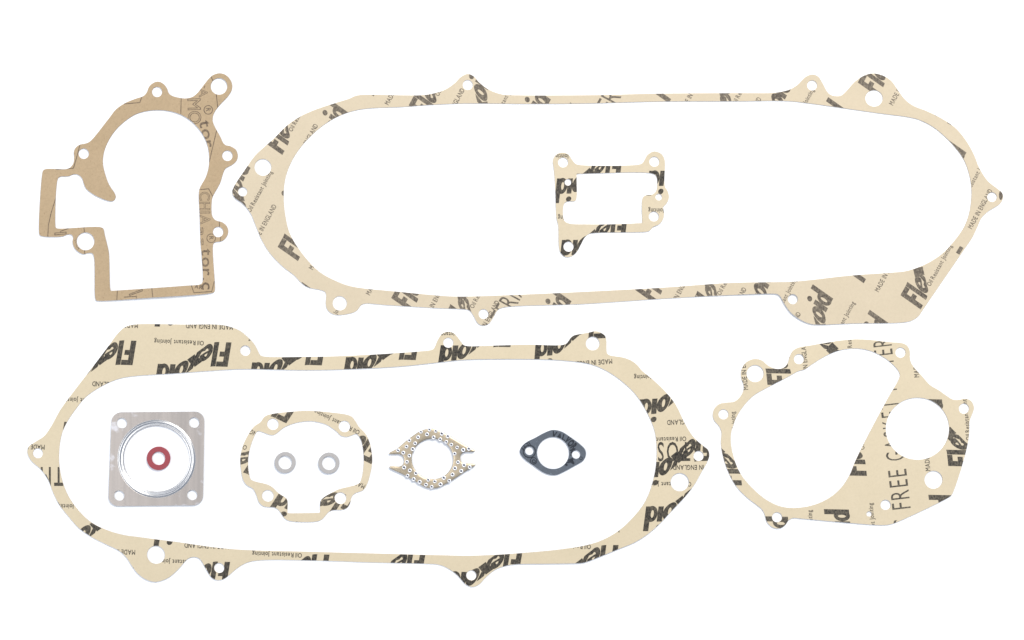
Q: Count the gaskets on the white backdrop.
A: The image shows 9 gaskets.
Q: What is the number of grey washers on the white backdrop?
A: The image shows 2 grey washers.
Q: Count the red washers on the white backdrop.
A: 1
